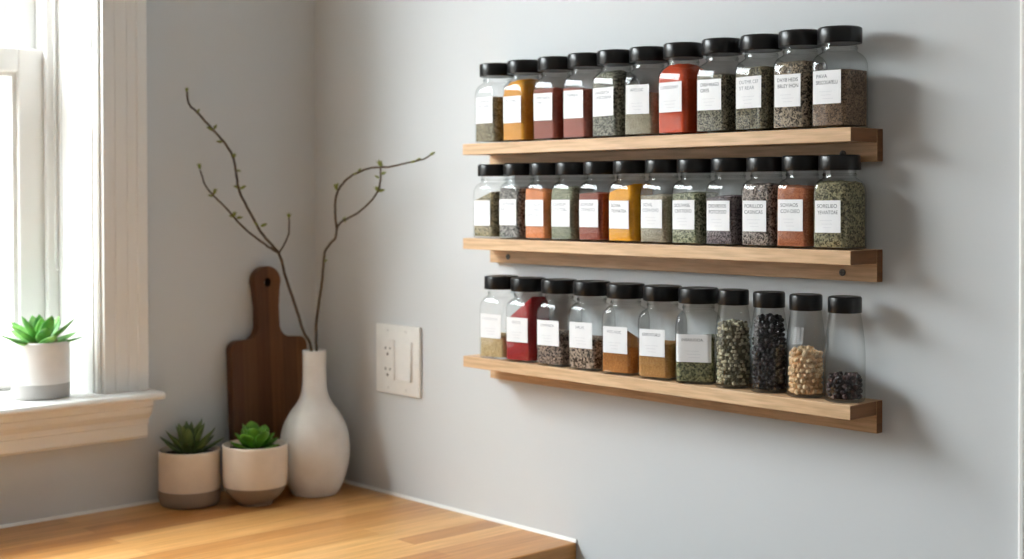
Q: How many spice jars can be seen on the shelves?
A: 34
